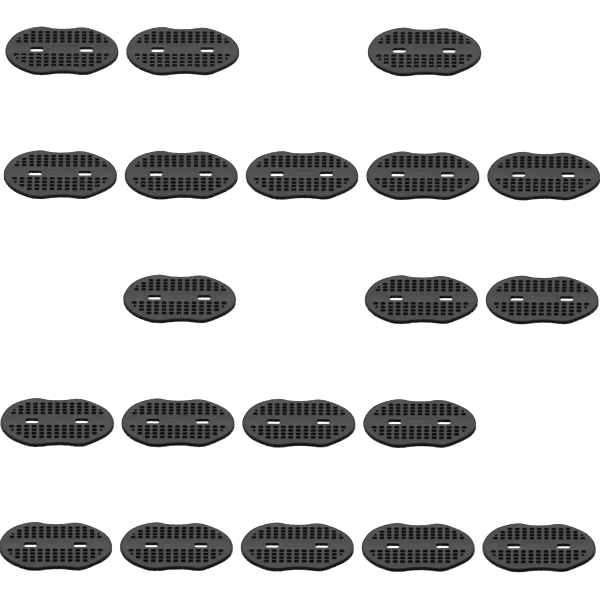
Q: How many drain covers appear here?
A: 20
